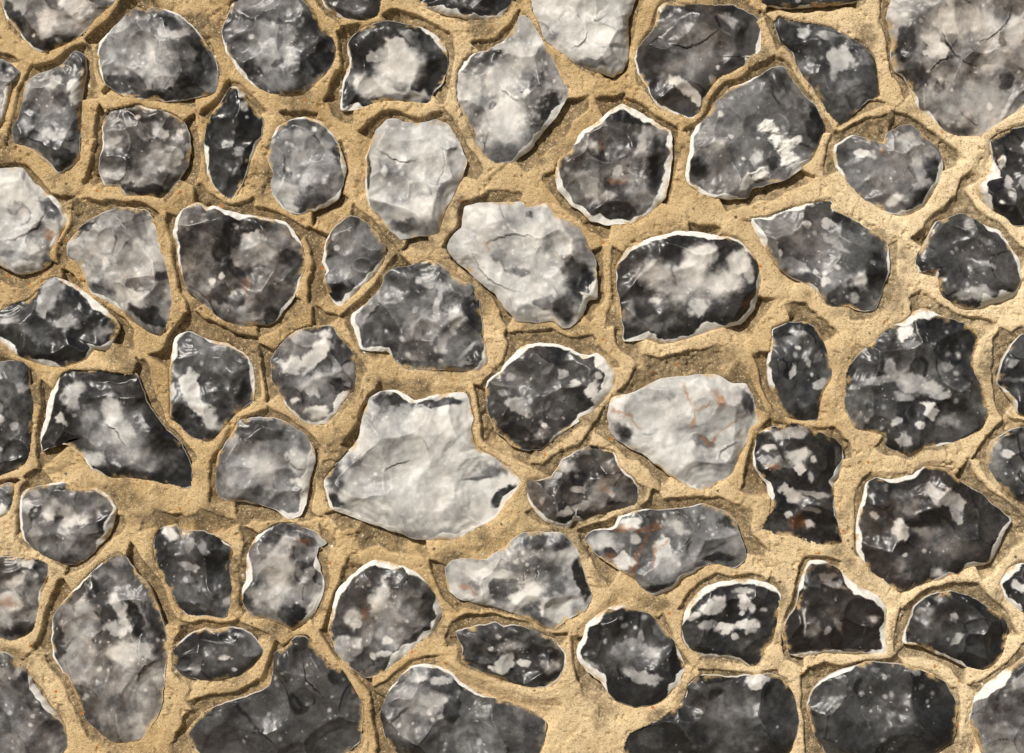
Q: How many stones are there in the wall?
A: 69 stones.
